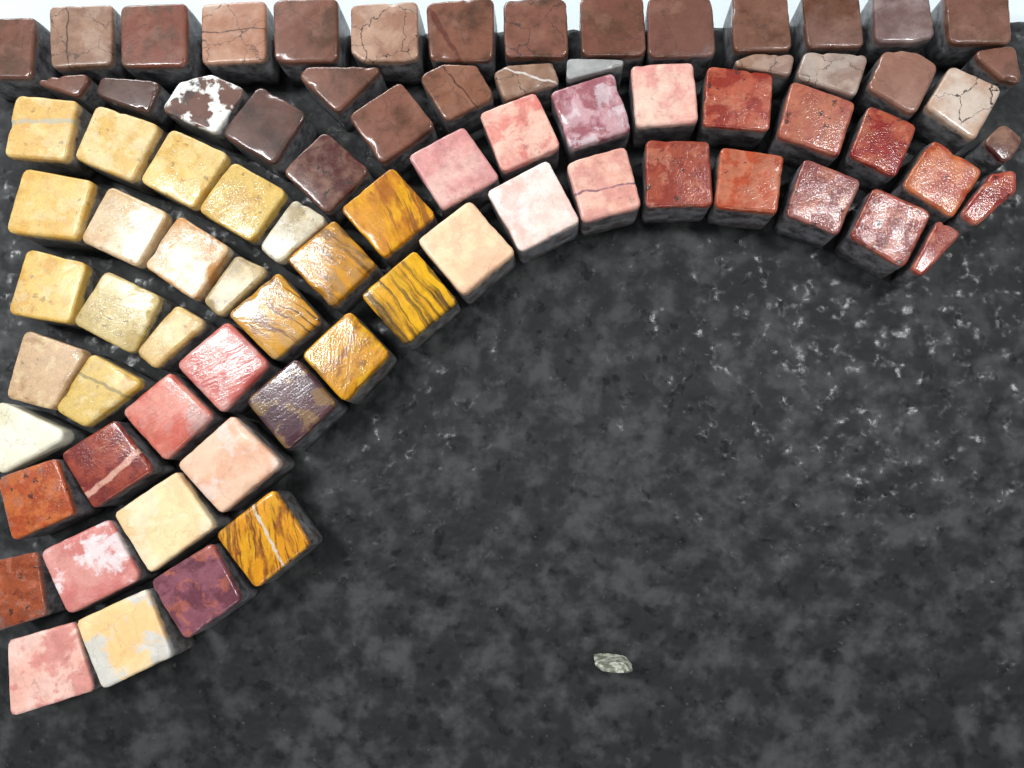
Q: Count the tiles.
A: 80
